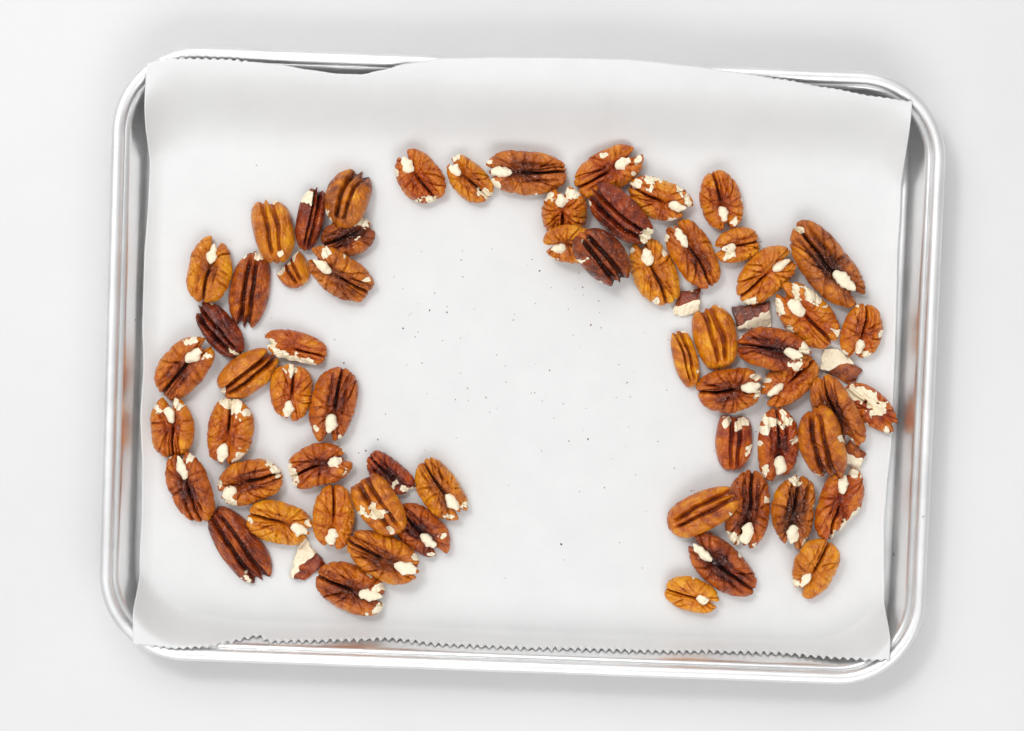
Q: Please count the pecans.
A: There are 67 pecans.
